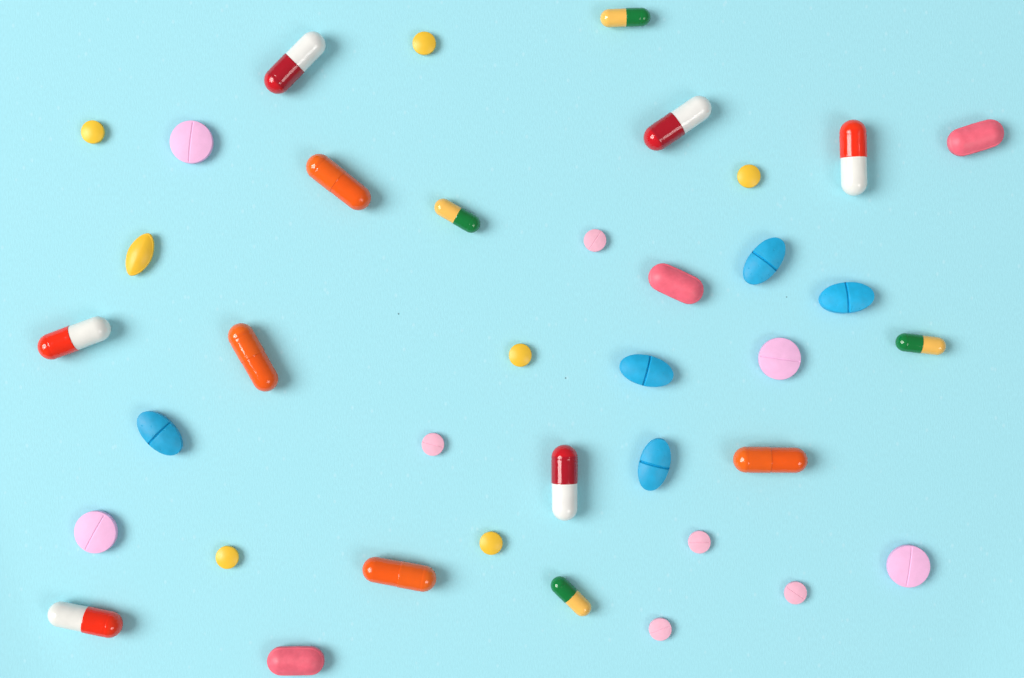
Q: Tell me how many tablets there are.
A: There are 24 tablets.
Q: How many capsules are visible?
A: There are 14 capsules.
